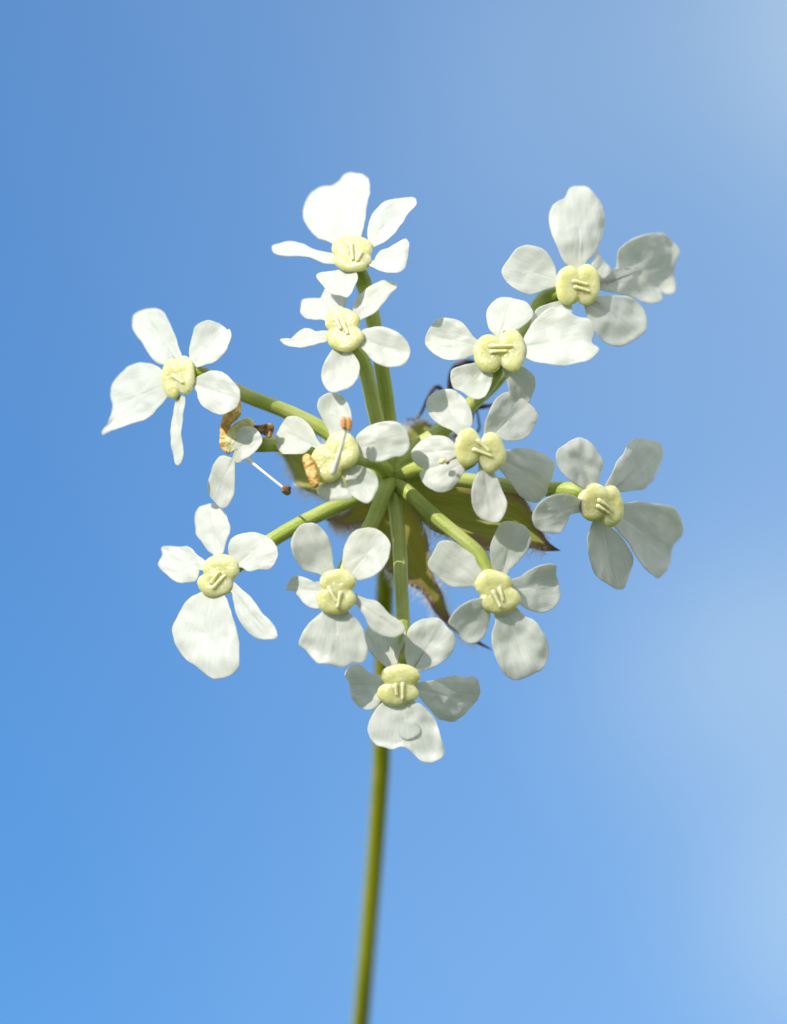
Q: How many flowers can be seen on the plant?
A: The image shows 13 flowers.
